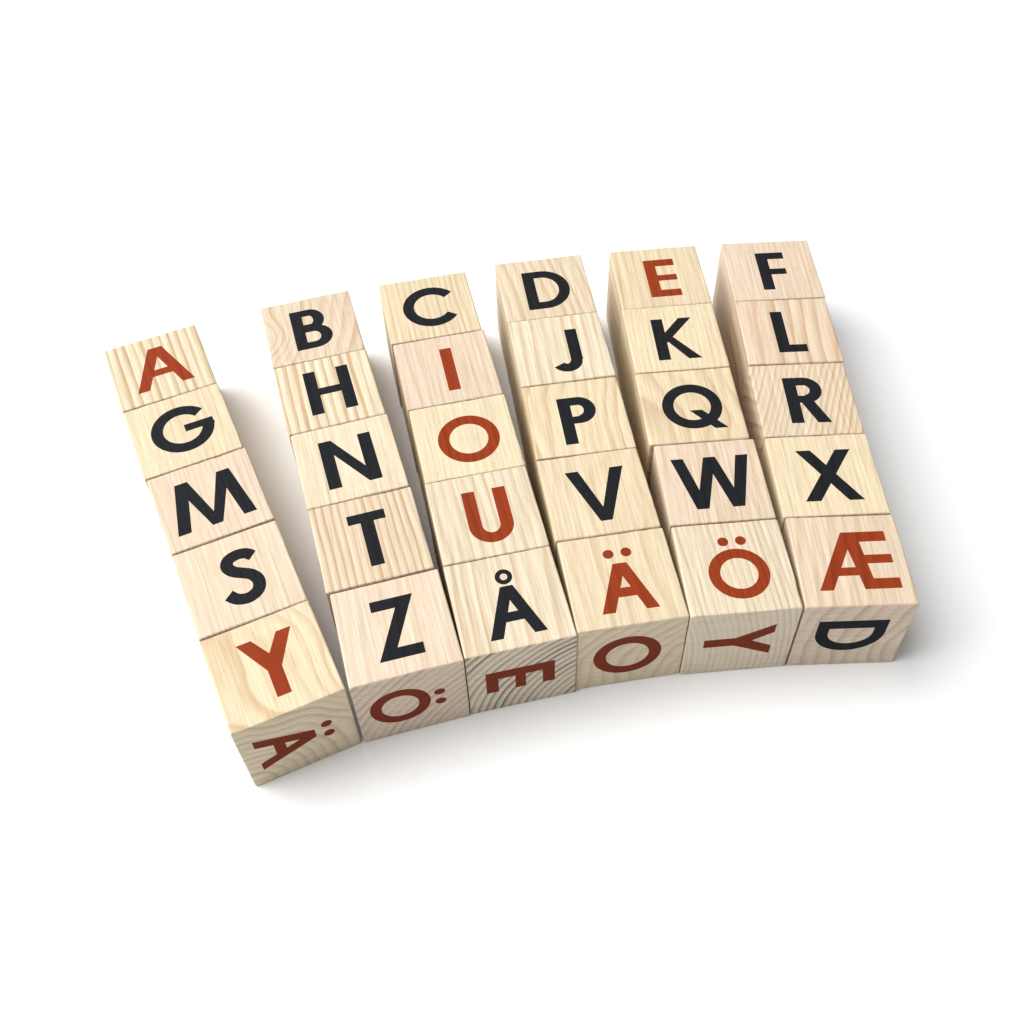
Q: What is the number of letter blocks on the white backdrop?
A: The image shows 30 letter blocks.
